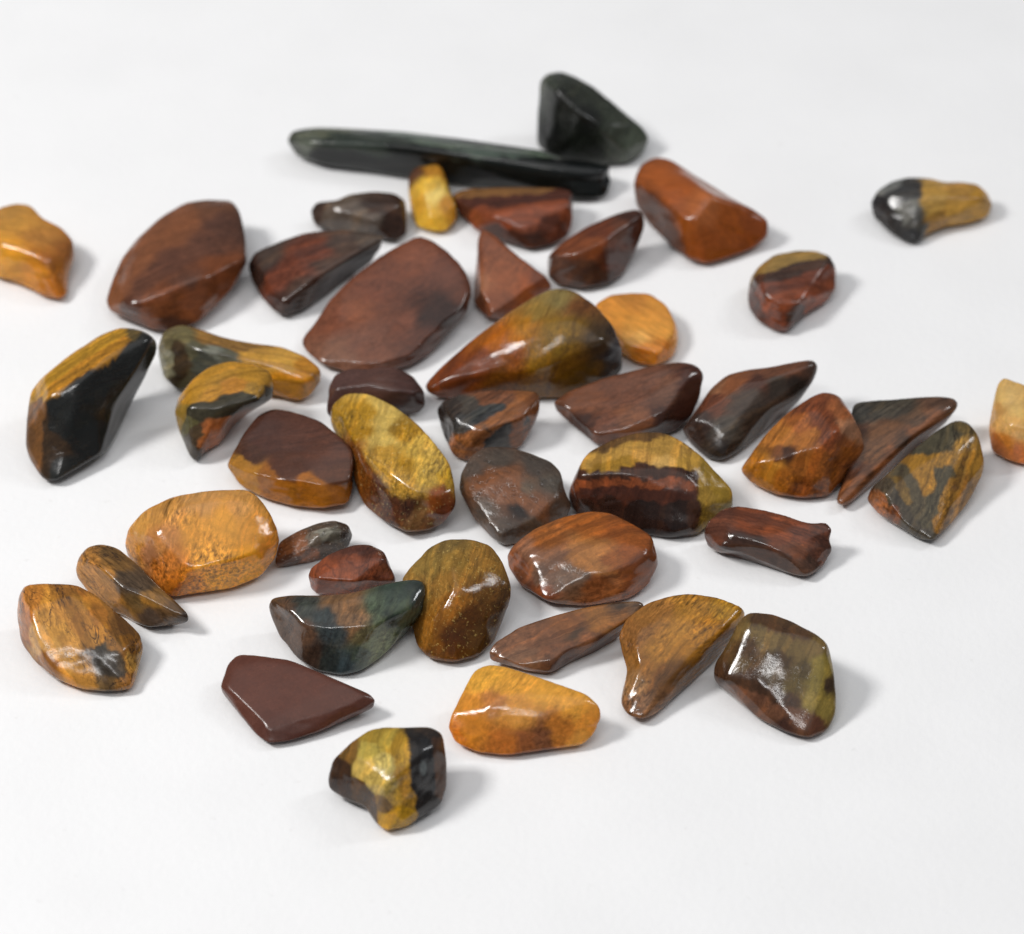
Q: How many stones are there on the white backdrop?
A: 46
